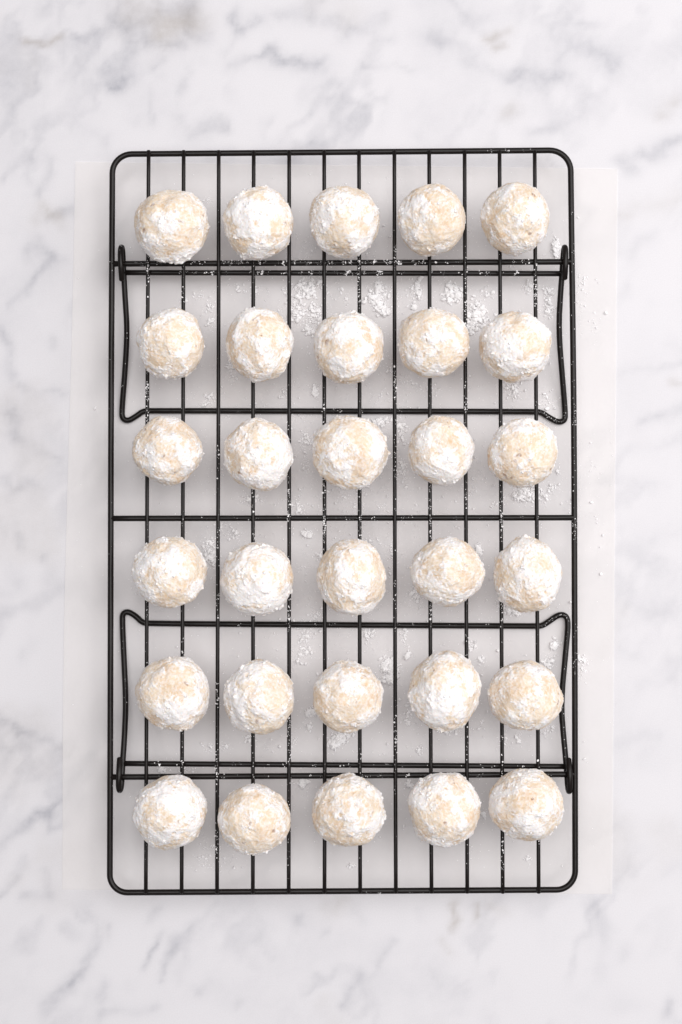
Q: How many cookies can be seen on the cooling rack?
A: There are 30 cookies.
